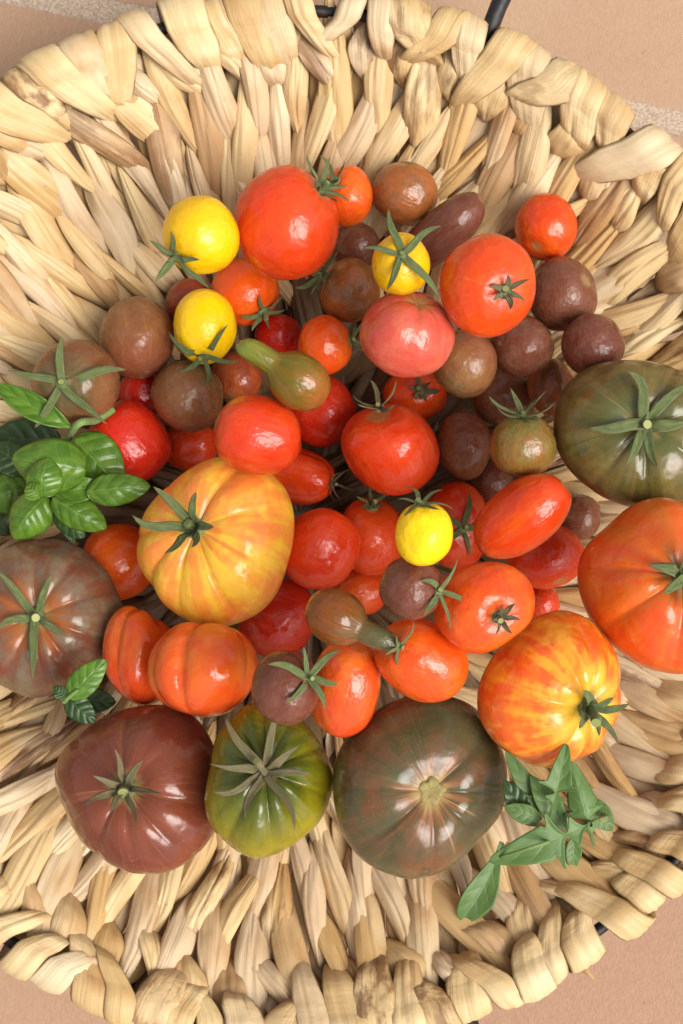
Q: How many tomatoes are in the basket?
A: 65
